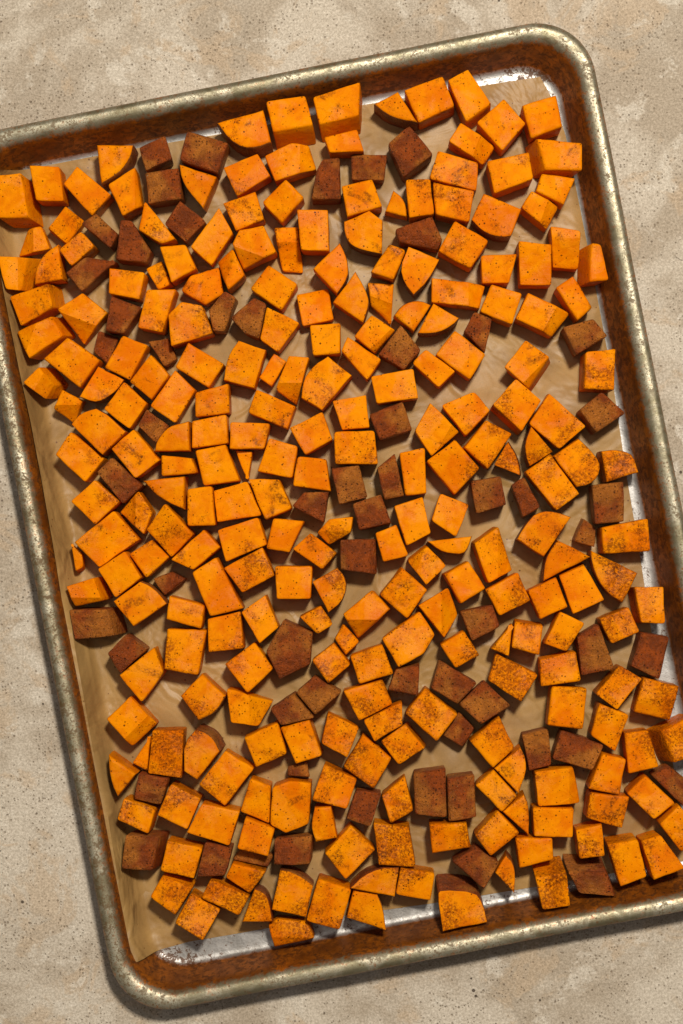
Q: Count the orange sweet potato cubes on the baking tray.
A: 200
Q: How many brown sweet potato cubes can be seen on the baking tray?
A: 59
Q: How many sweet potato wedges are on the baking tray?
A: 41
